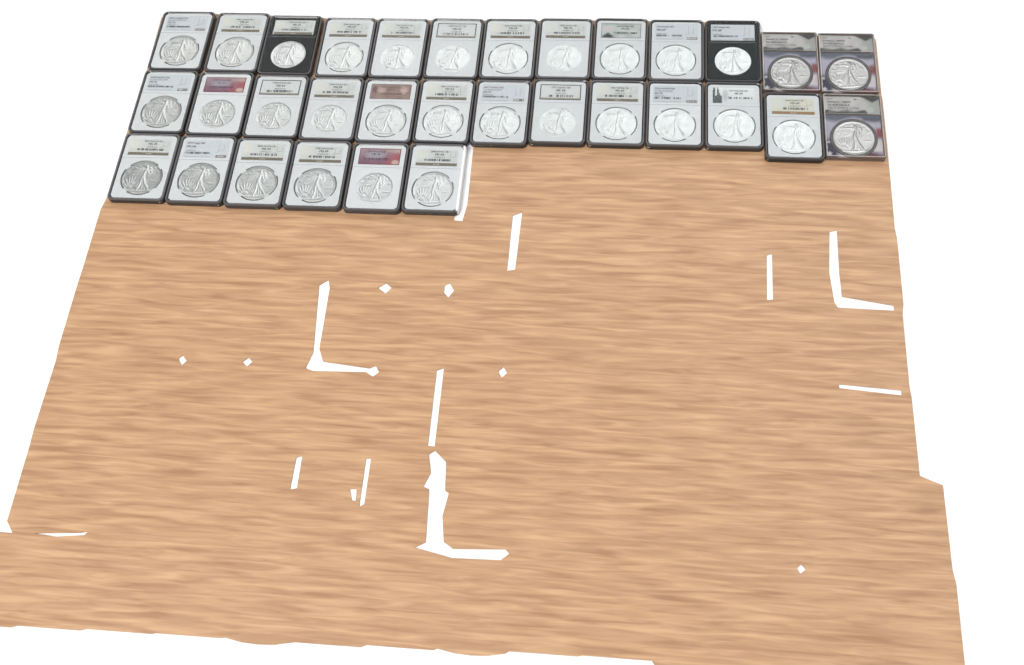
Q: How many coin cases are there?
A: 32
